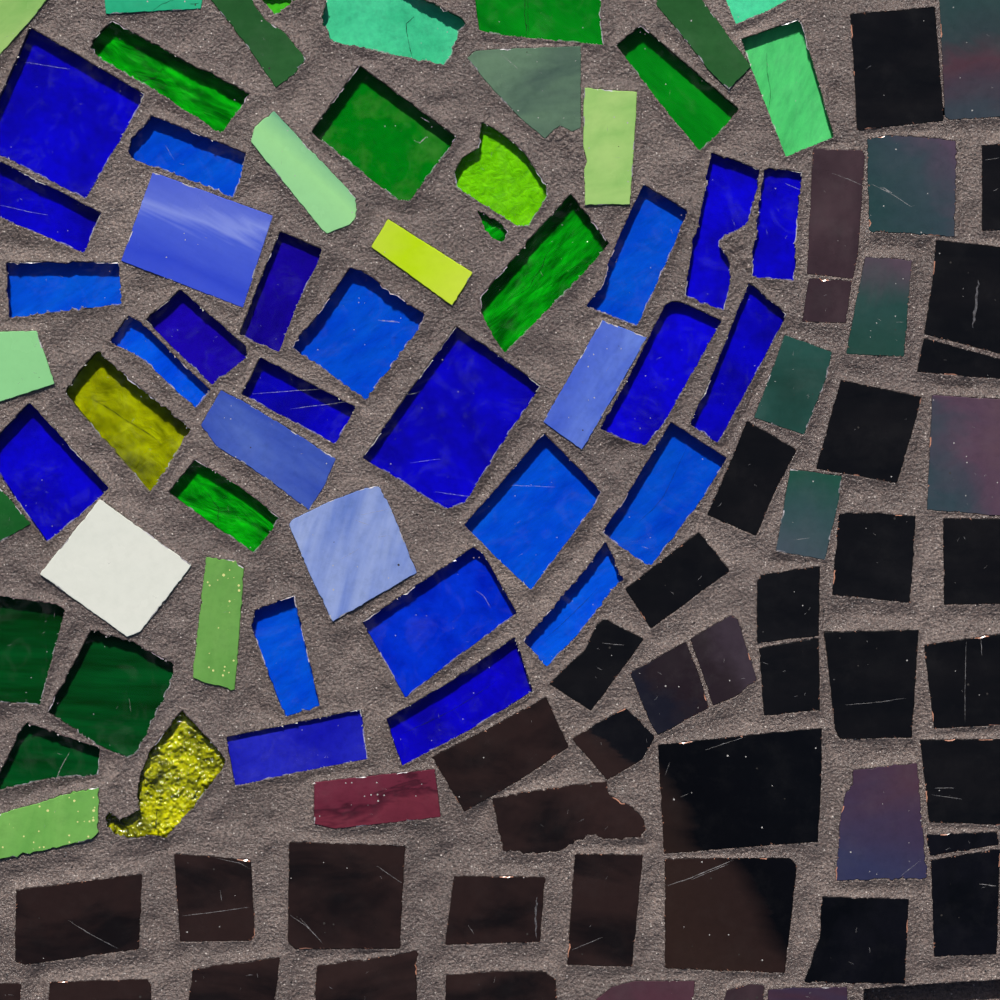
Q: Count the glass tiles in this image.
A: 105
